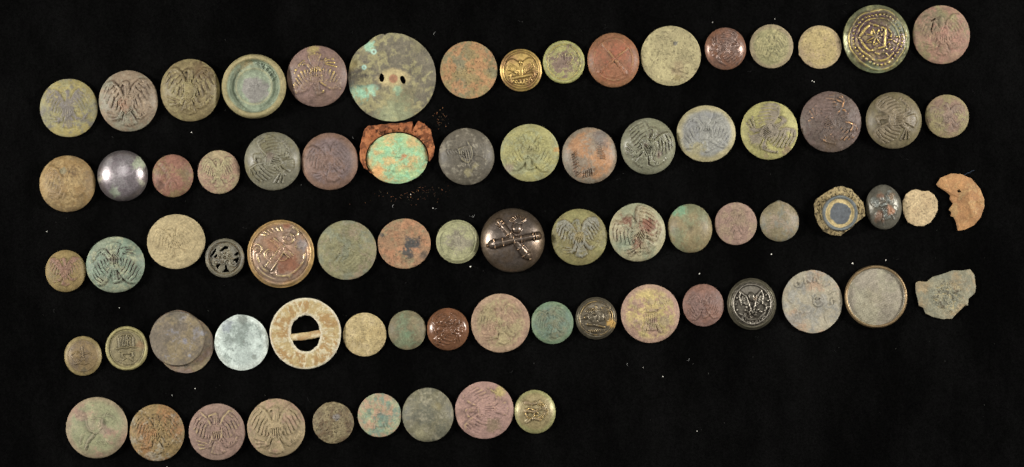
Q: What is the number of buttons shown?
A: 75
